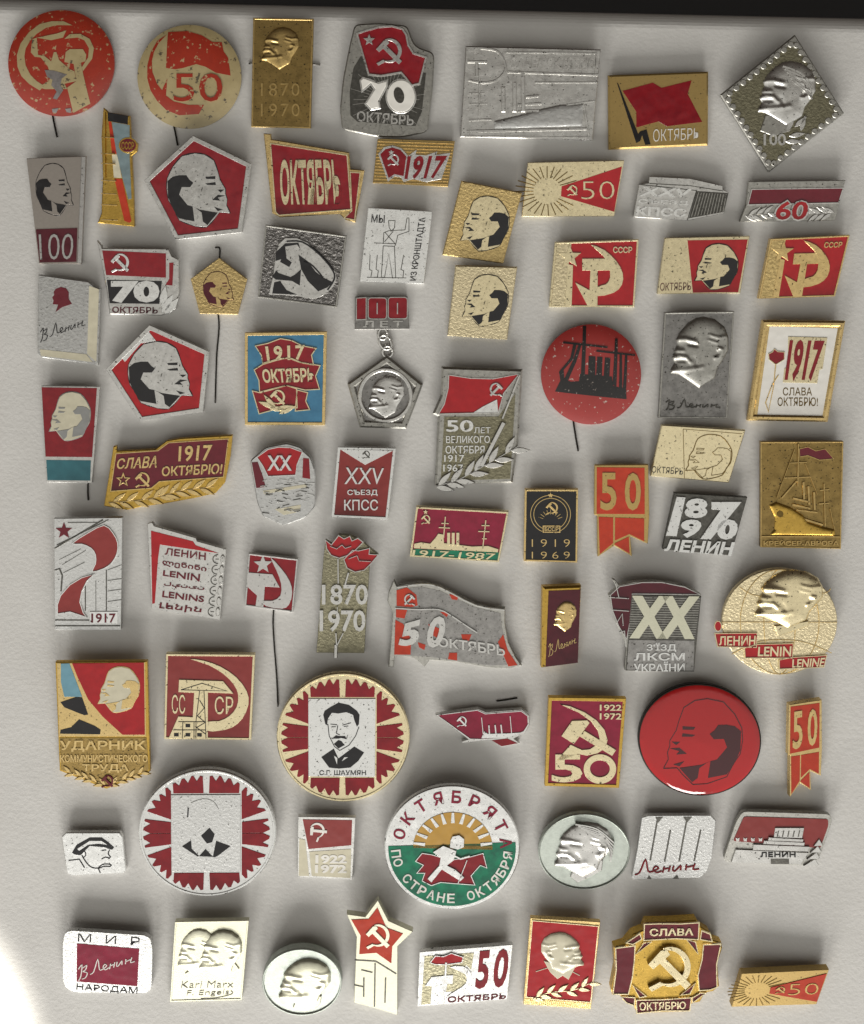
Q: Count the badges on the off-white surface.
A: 72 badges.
